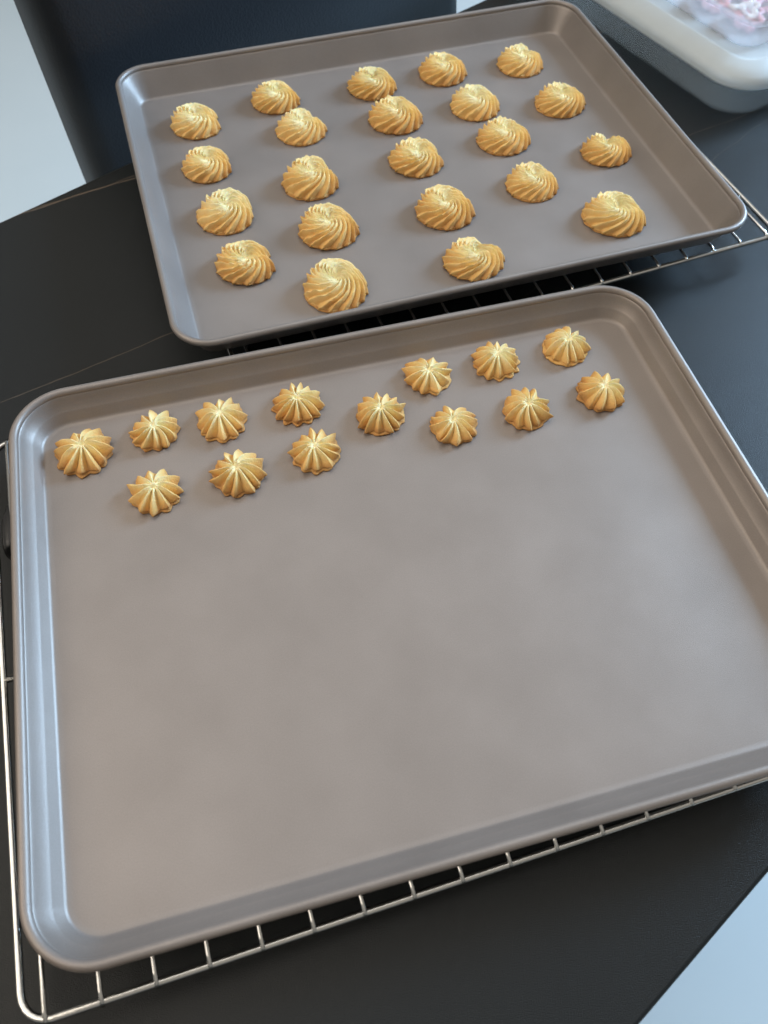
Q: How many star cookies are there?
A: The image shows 14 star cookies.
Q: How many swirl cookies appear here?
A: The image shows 22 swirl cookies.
